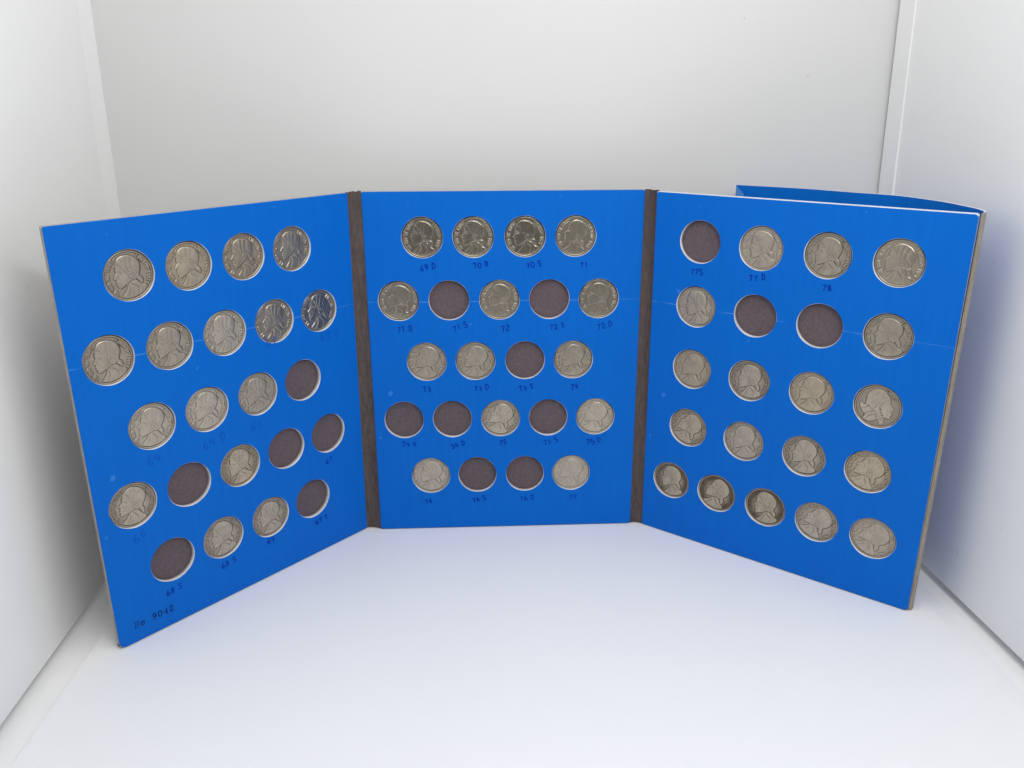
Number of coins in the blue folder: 48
